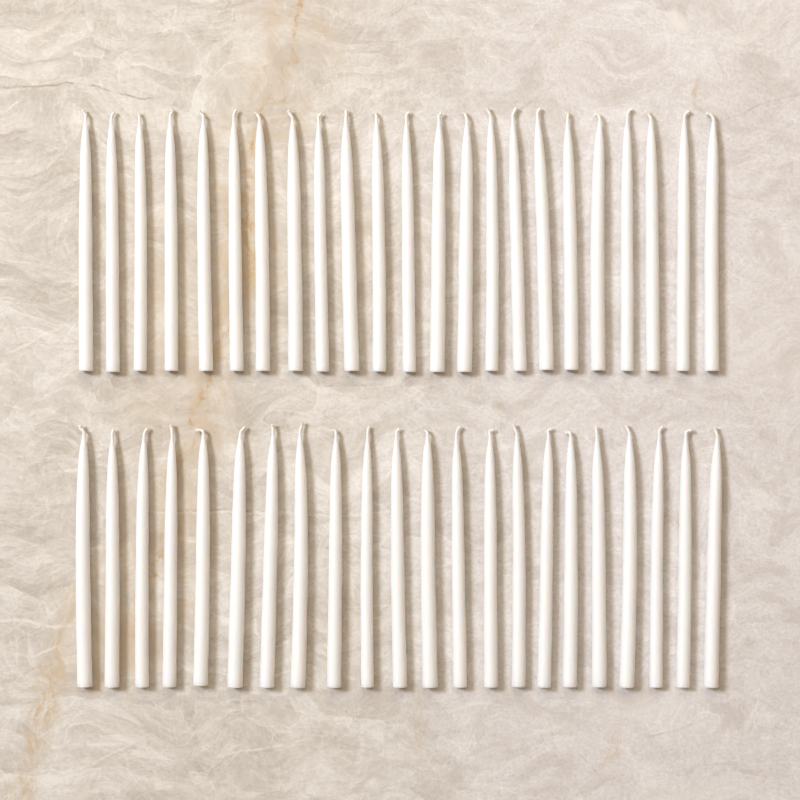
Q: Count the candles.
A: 45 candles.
